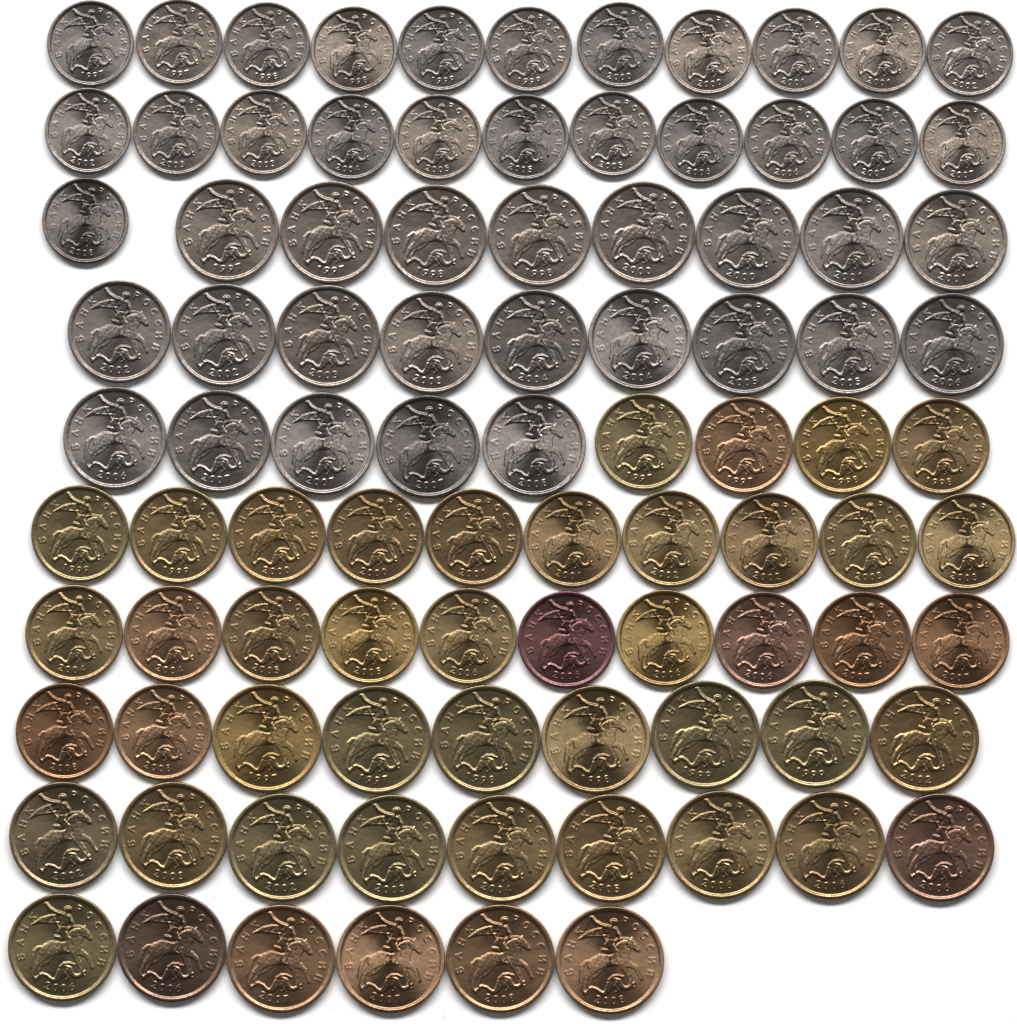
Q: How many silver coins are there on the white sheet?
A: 45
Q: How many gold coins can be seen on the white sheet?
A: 34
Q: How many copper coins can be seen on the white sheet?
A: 14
